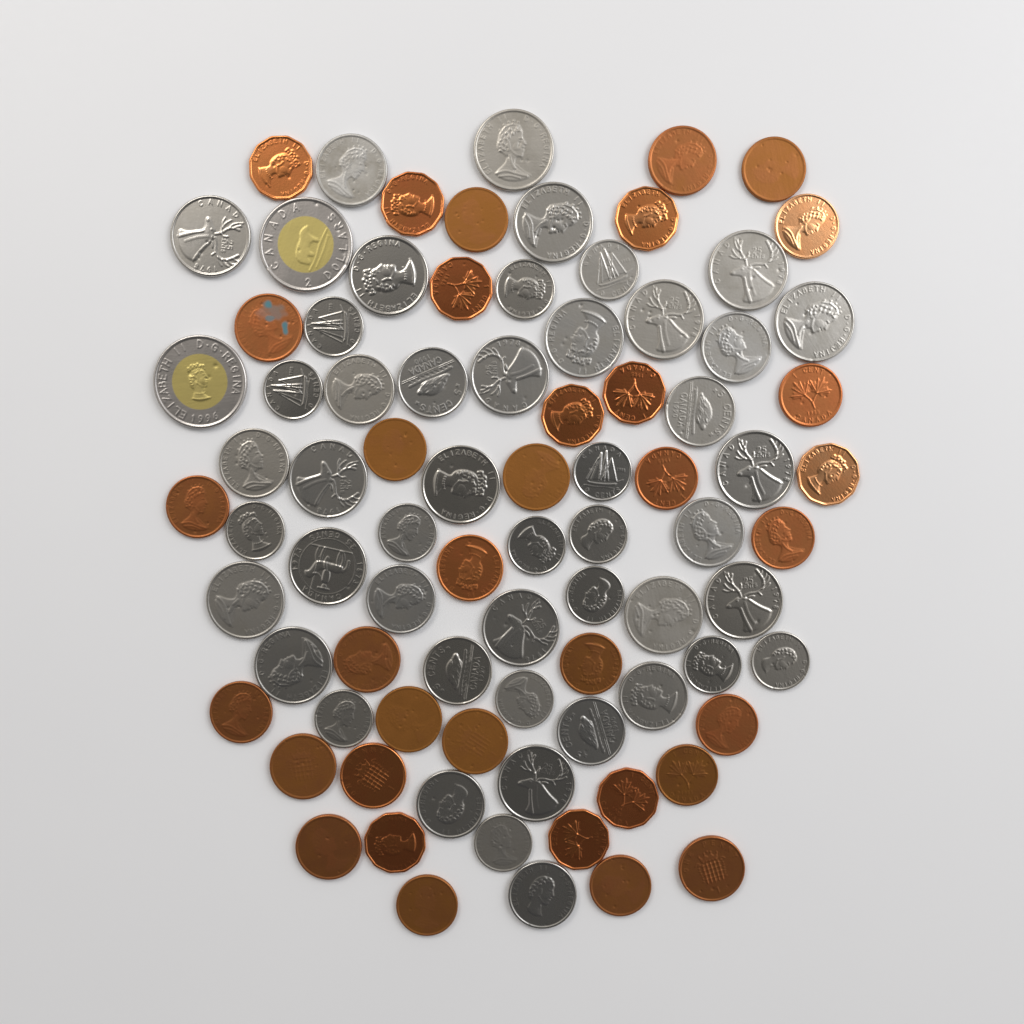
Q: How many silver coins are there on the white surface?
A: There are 47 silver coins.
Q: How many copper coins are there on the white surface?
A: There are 35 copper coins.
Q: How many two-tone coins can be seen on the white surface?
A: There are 2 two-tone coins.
